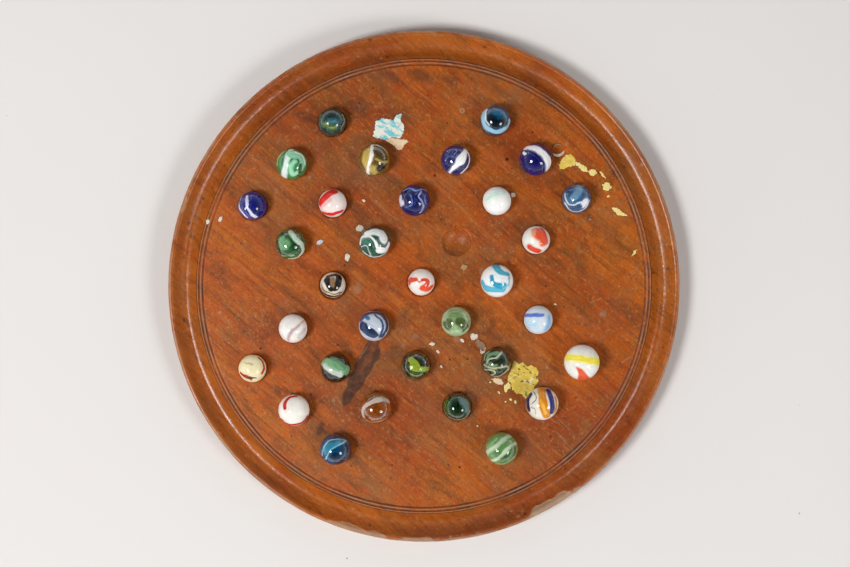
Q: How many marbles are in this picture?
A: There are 32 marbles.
